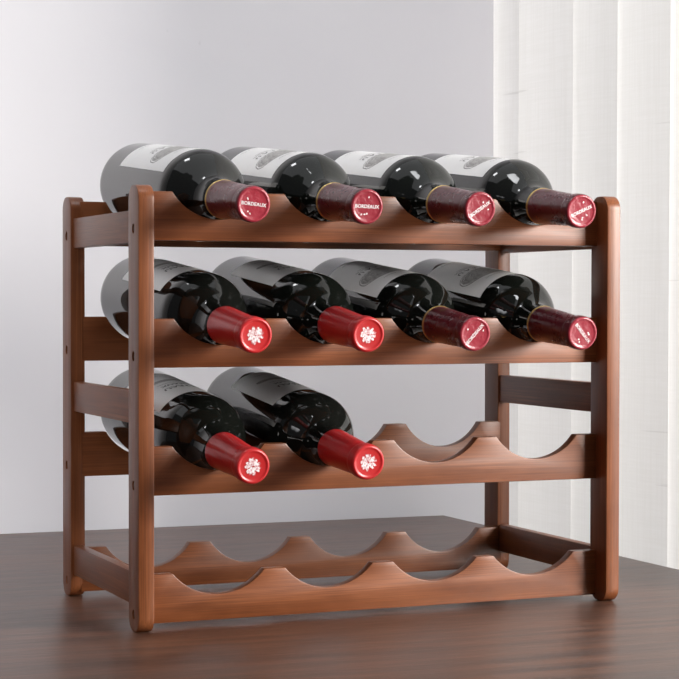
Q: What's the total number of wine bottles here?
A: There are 10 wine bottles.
